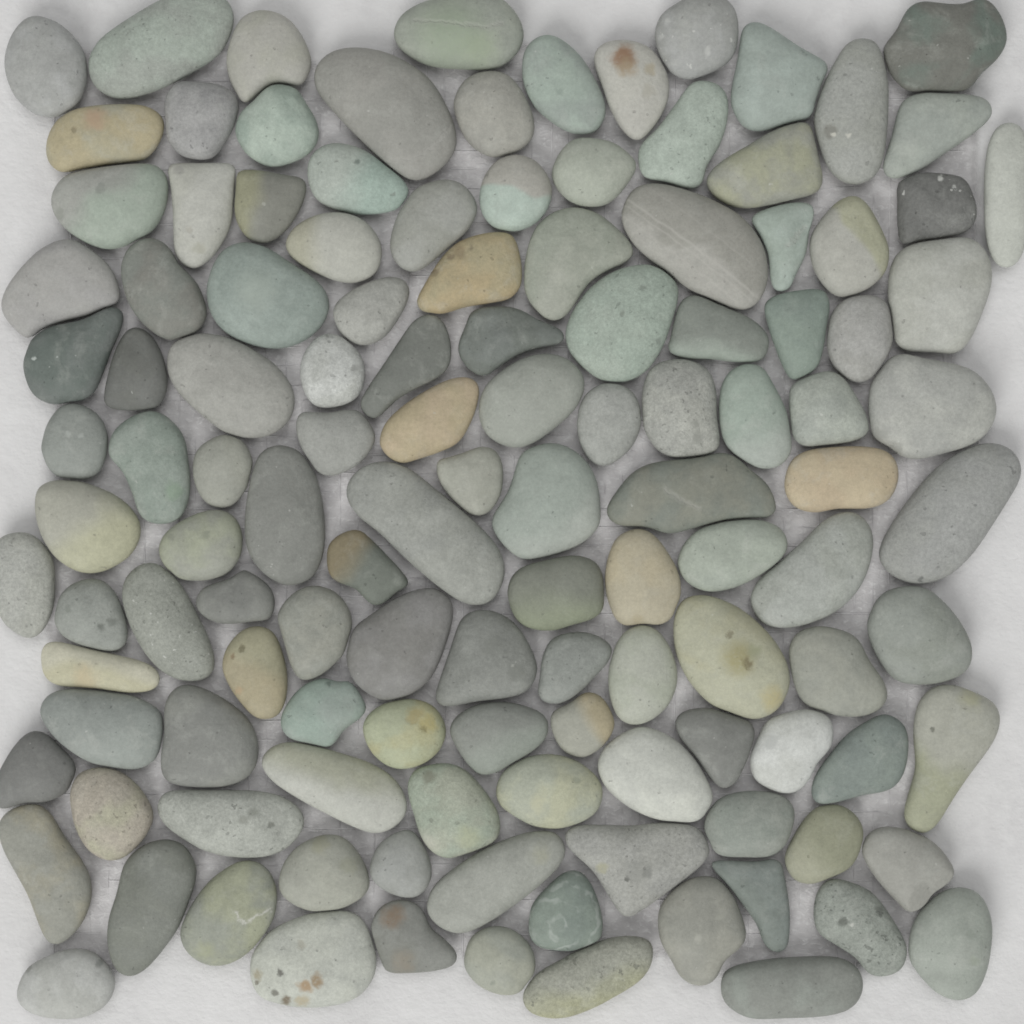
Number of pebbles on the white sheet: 125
